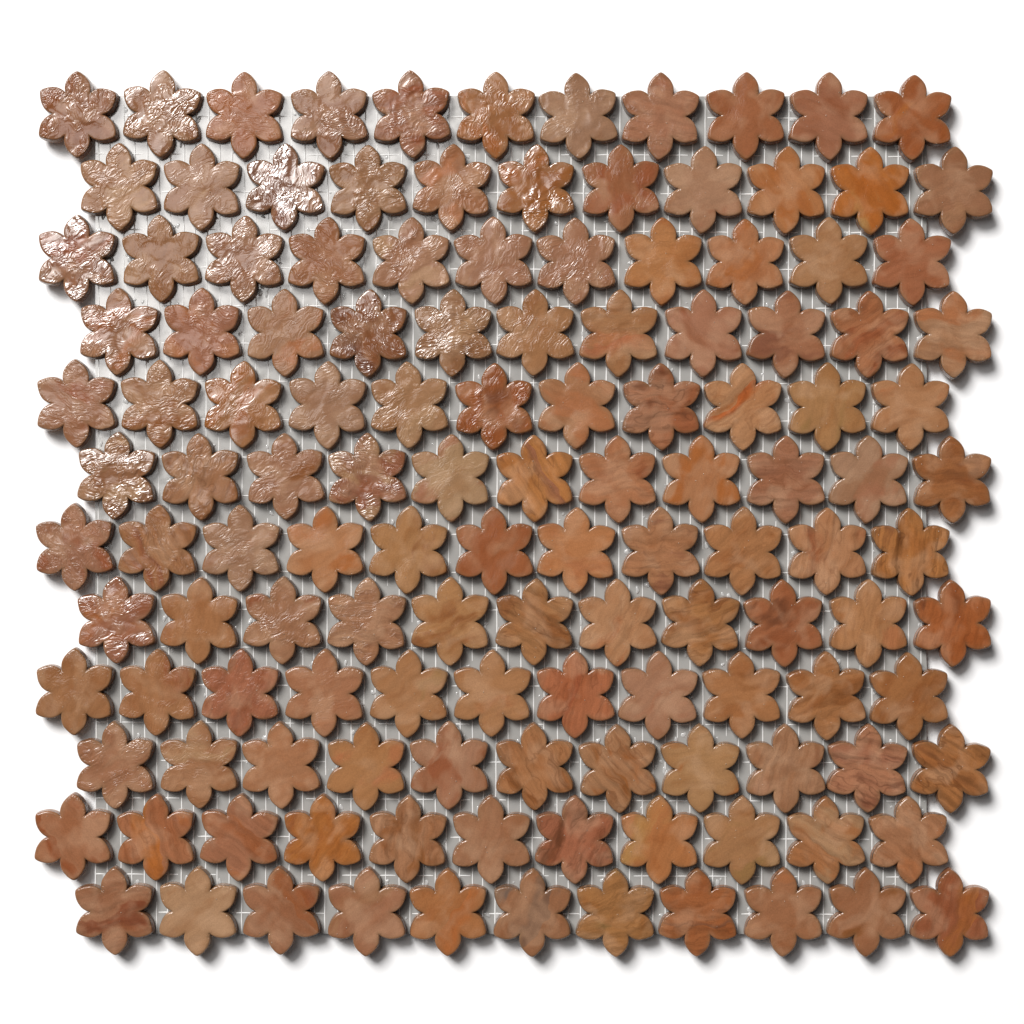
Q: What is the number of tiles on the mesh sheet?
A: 132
